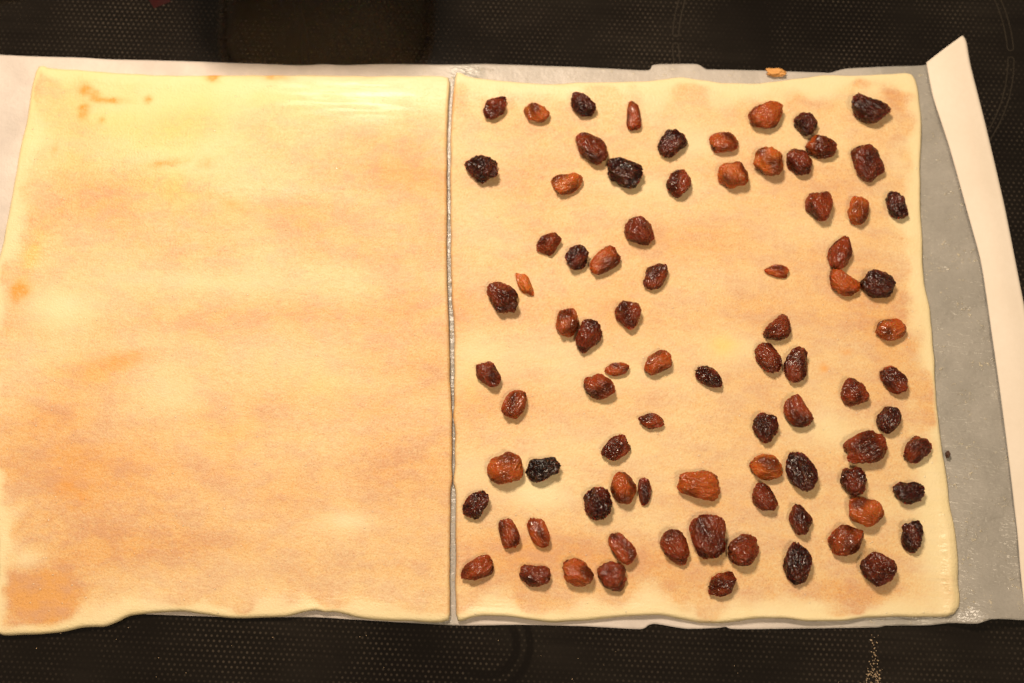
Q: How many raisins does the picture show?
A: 84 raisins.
